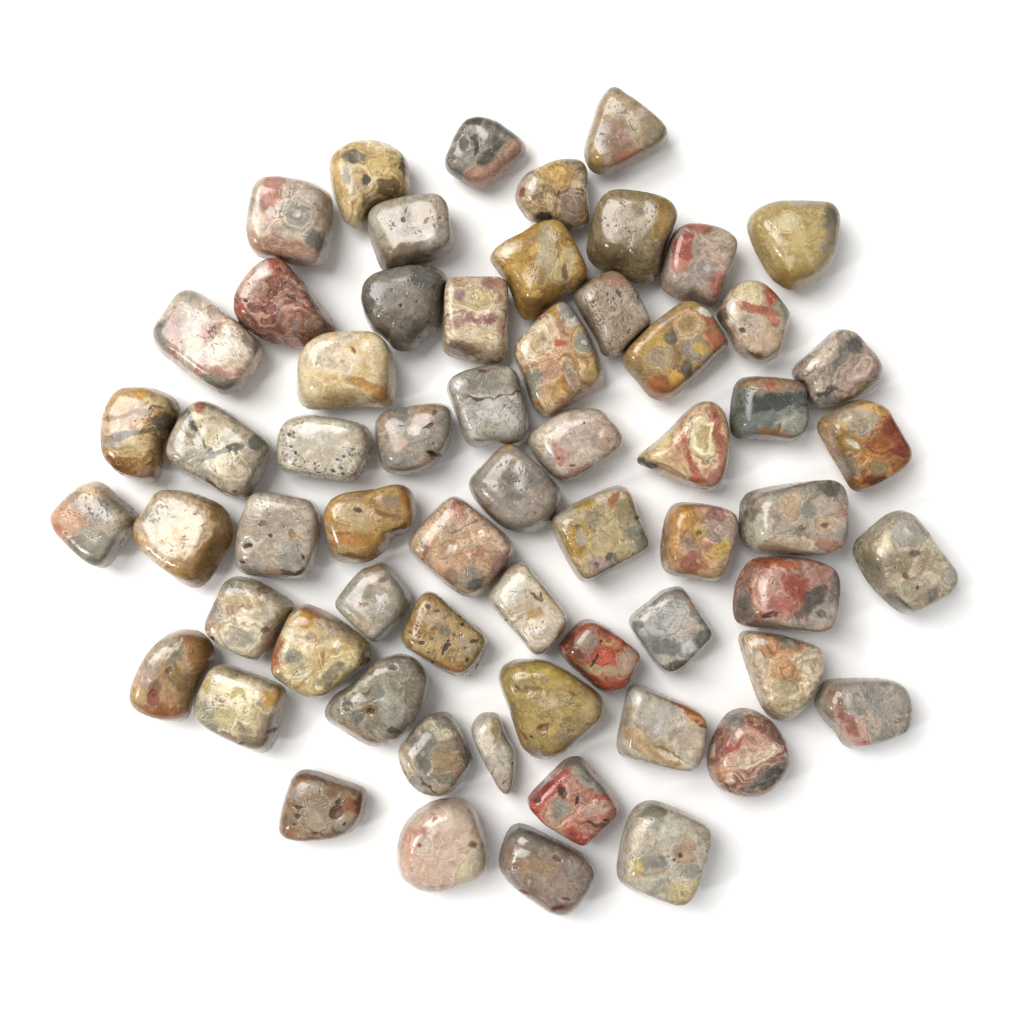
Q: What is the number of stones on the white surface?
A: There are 62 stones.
